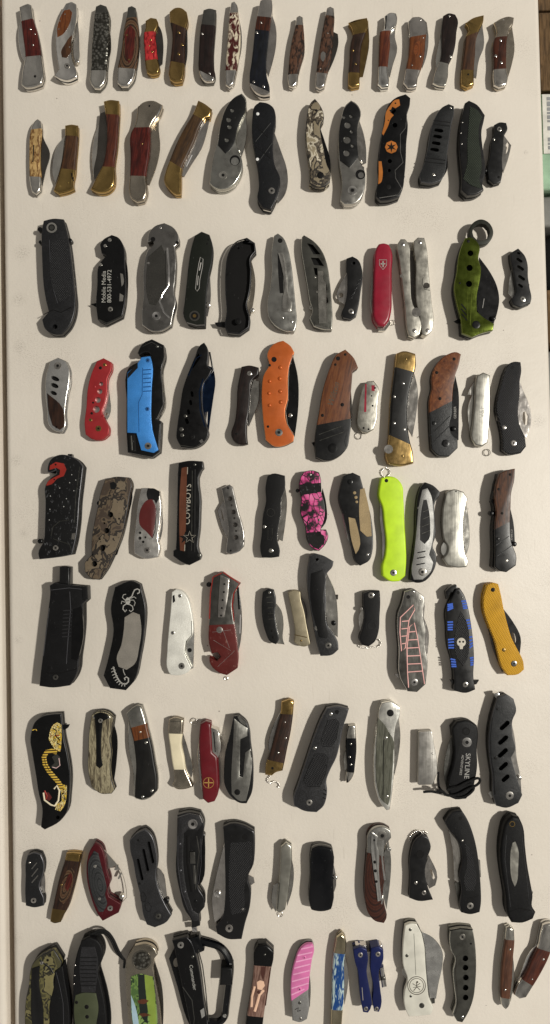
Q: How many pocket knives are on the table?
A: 114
